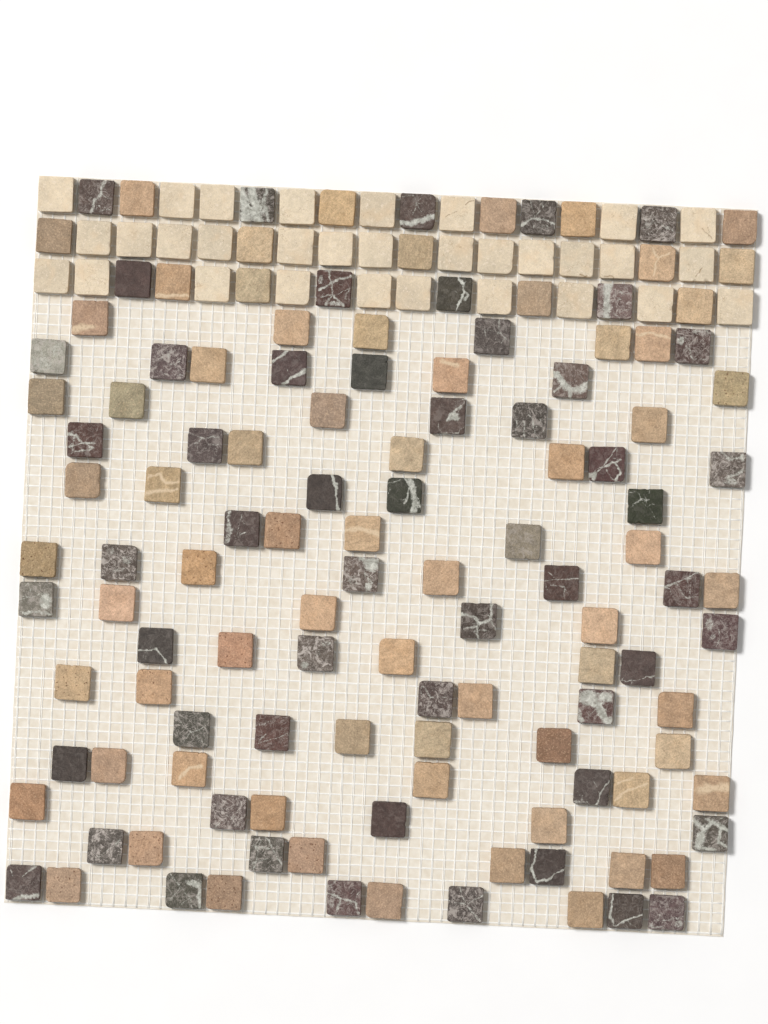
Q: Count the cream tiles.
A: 31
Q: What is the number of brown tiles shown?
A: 69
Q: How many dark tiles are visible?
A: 55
